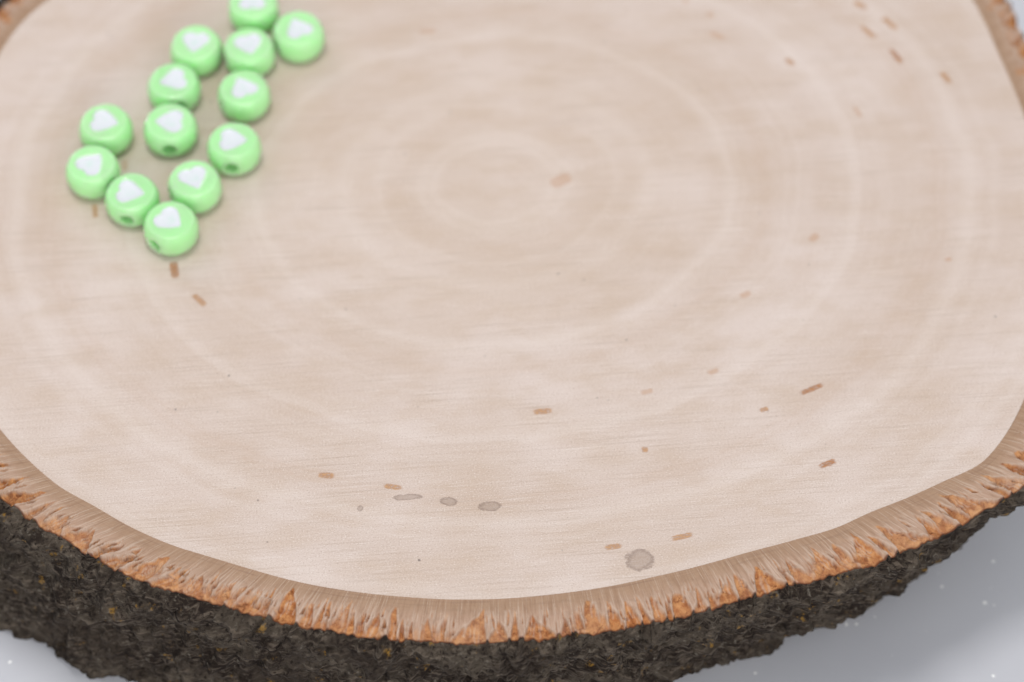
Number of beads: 13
